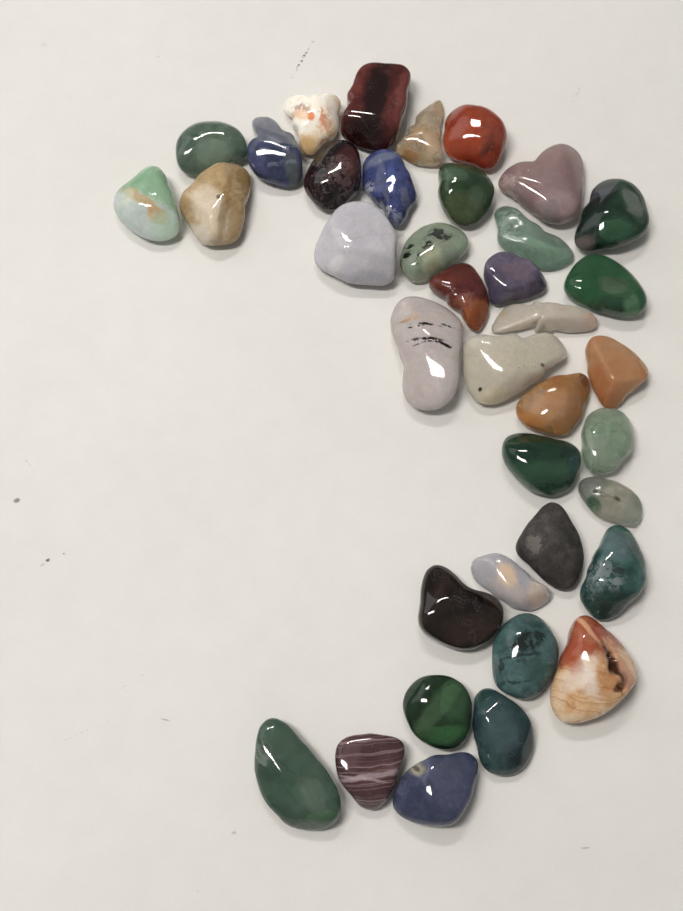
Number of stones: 38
